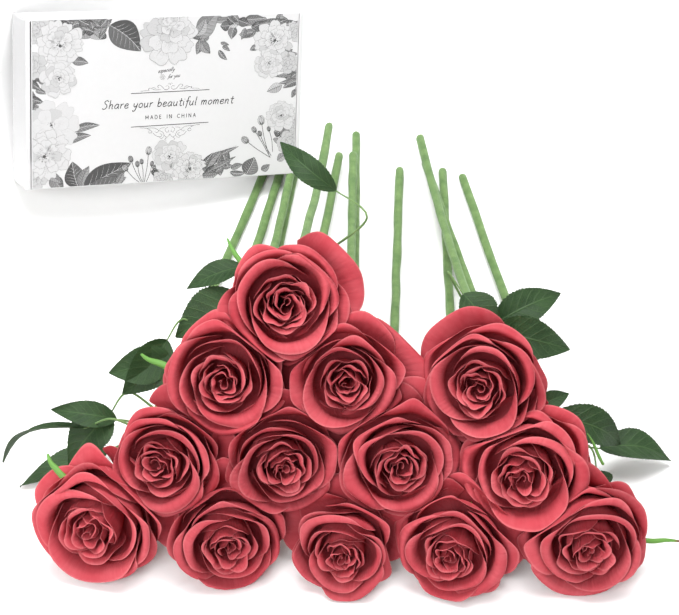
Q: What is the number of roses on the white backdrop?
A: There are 13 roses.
